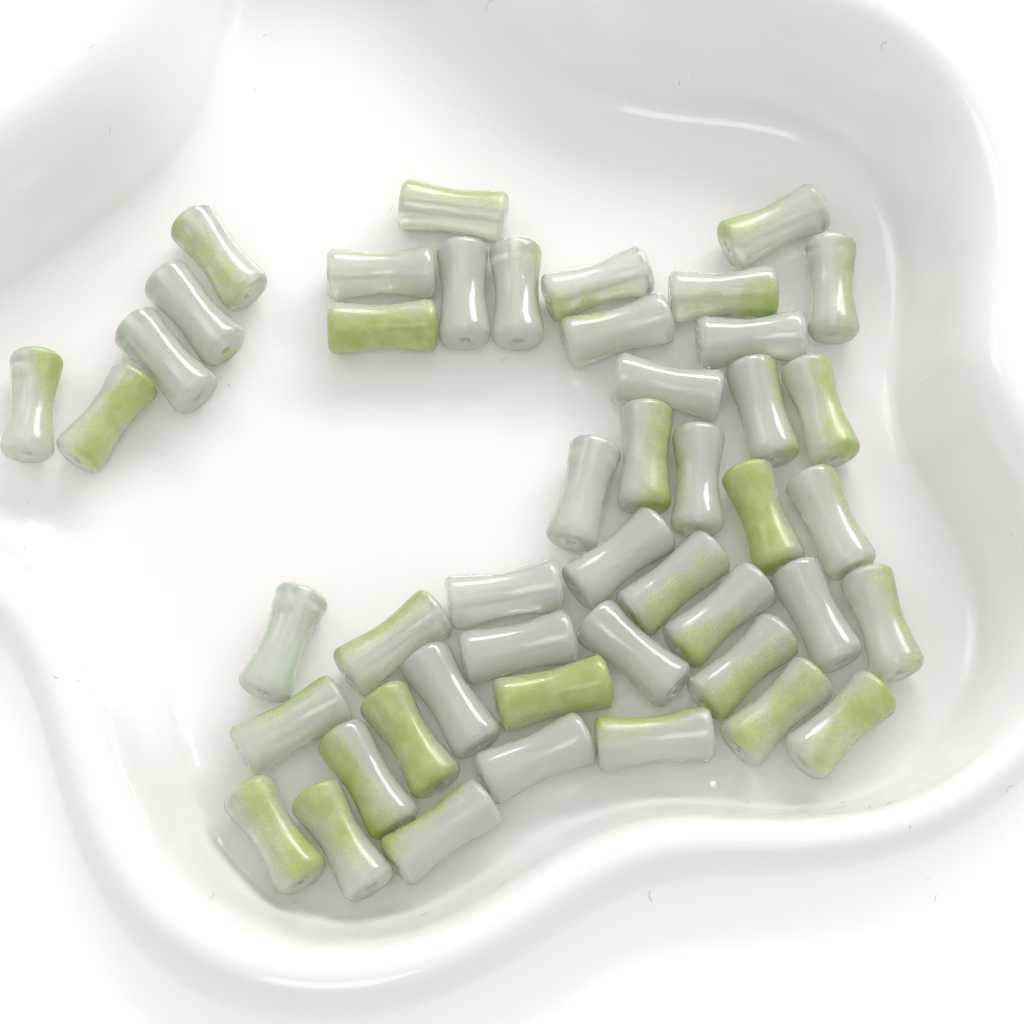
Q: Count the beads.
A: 47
